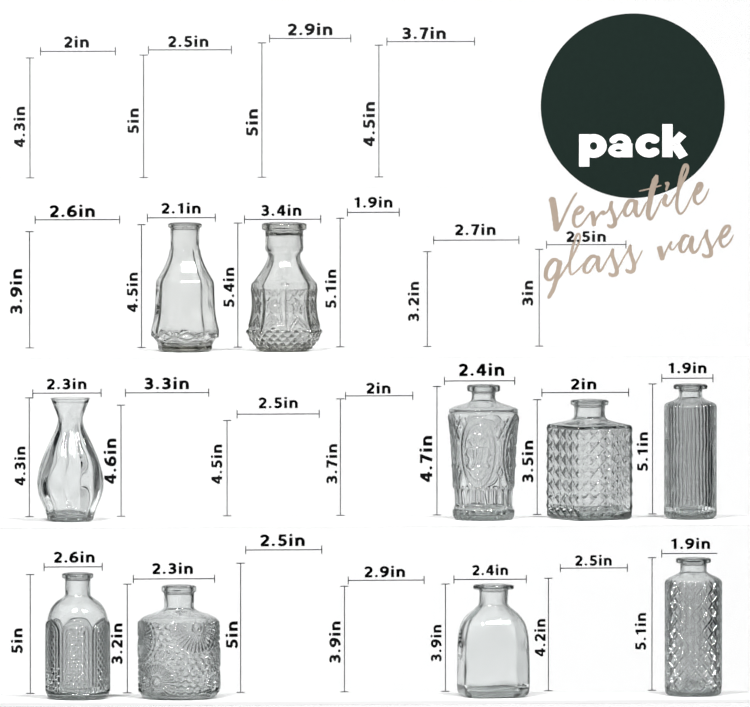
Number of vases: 10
